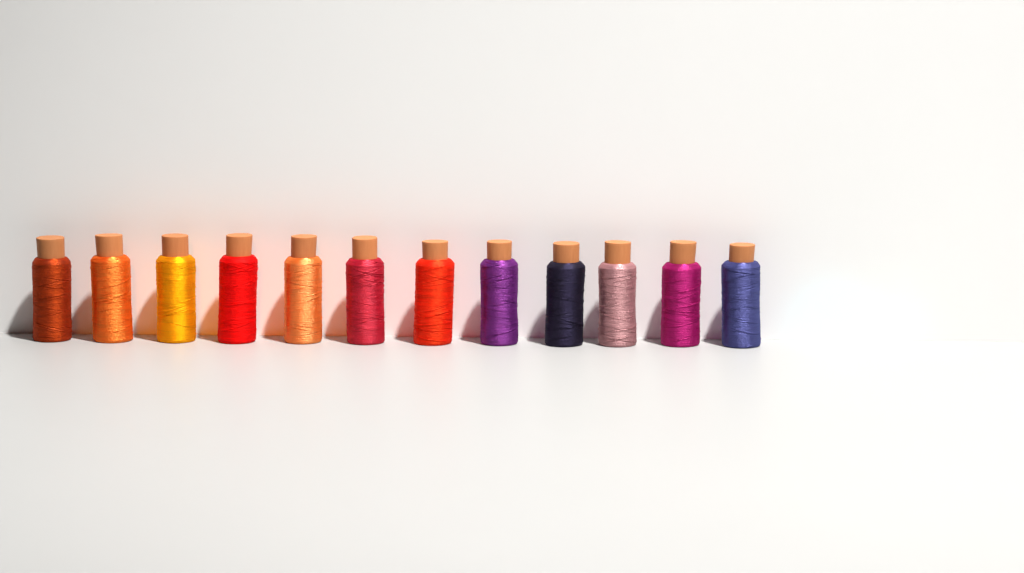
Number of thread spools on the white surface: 12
